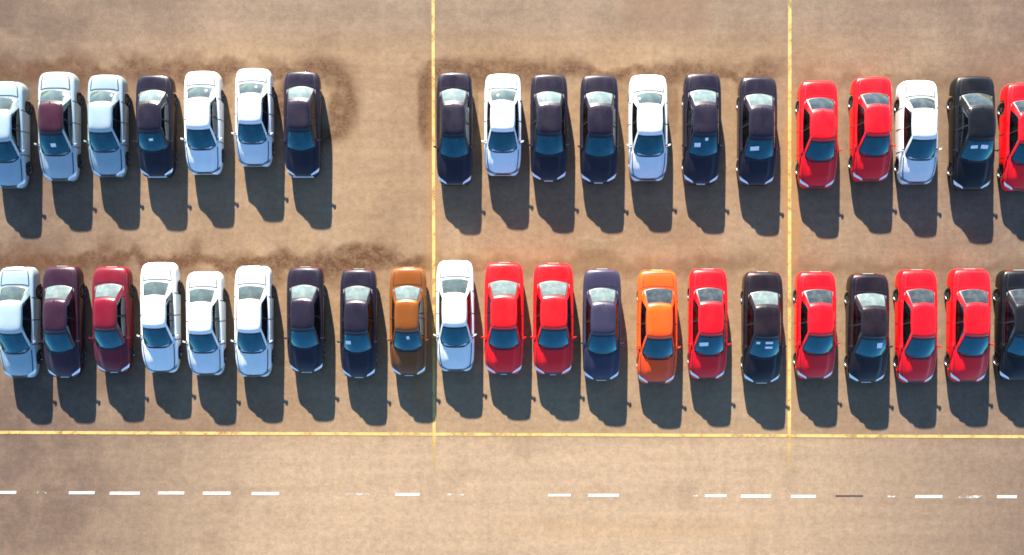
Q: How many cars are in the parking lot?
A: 40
